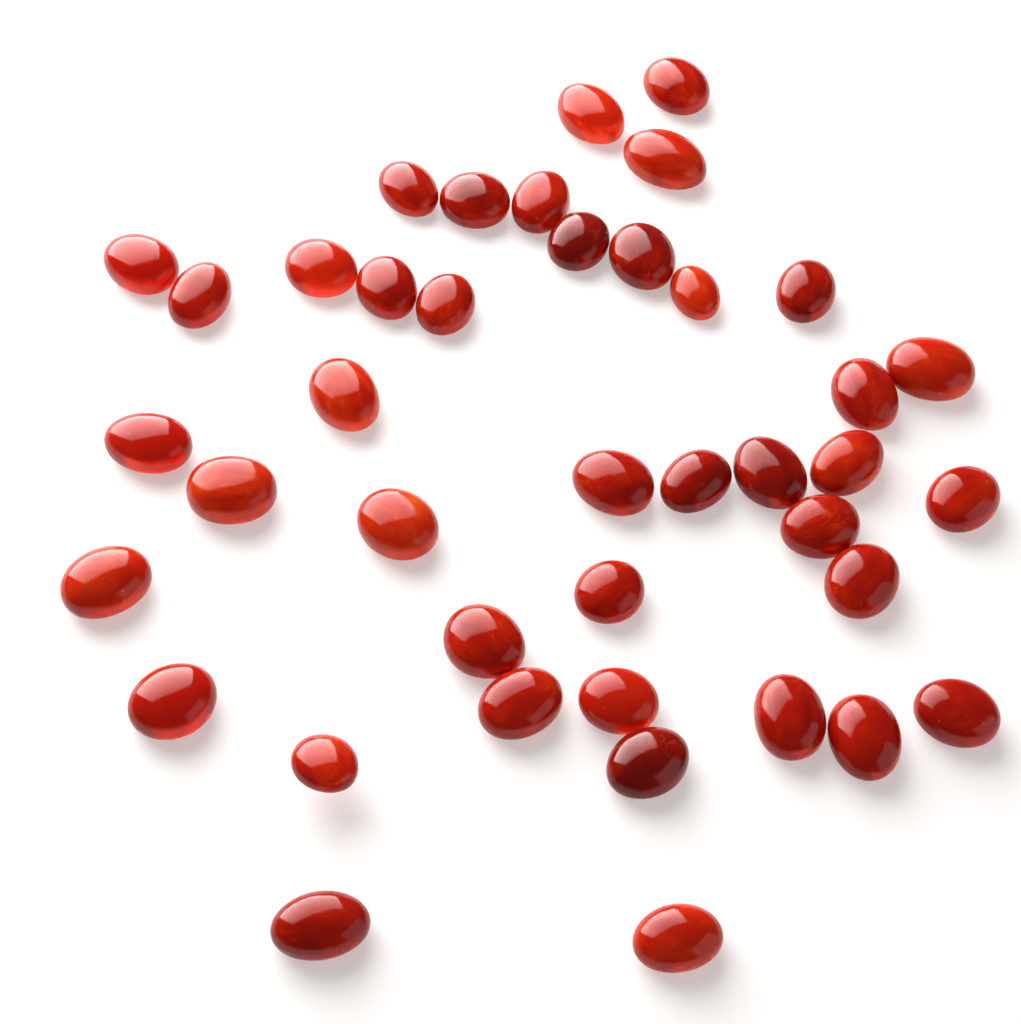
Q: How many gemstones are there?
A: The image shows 41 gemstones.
